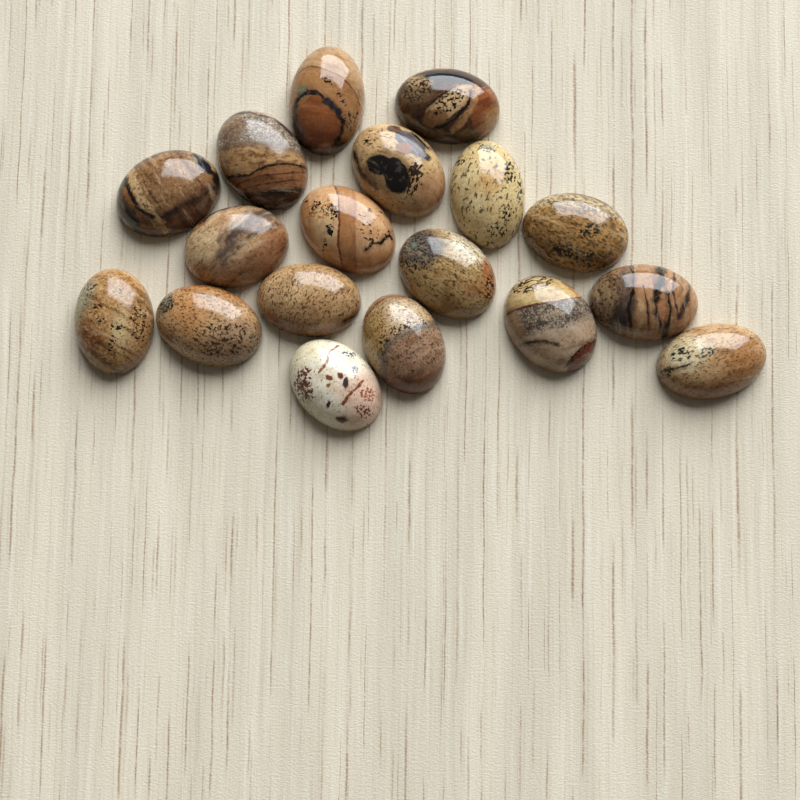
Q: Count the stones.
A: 18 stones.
